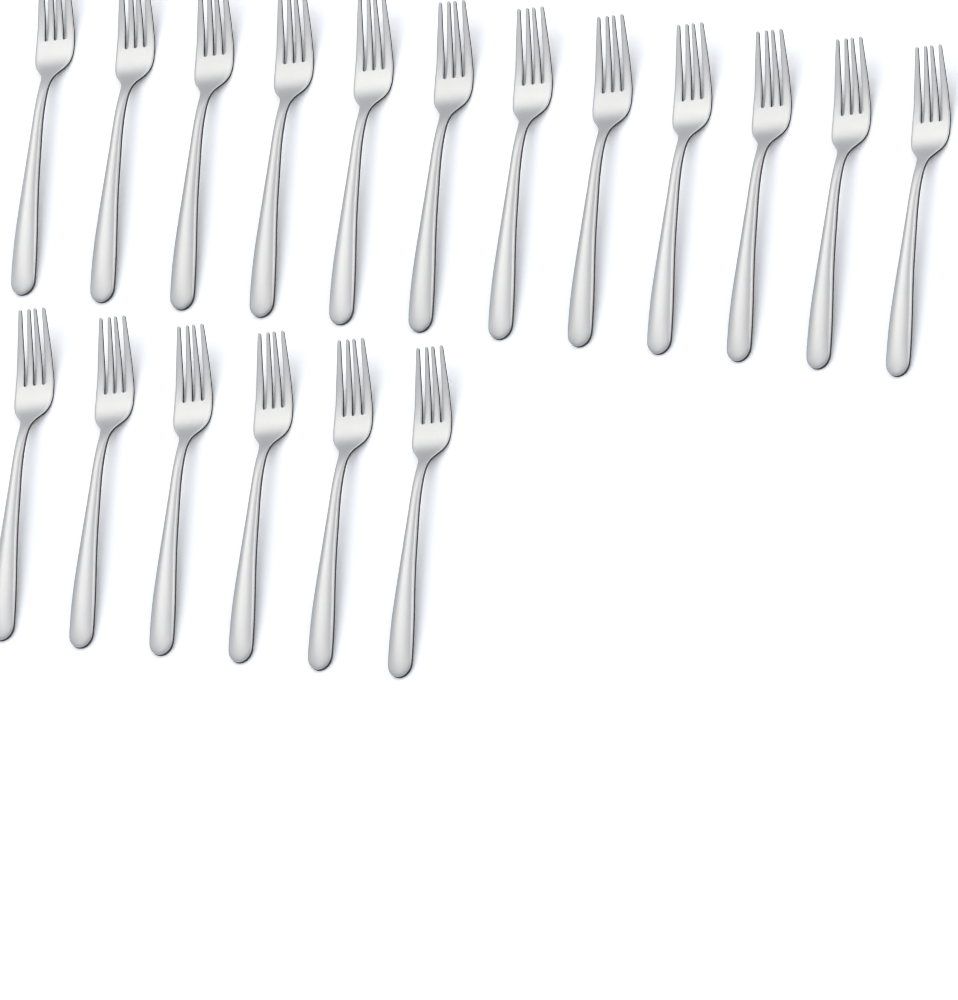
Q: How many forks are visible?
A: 18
